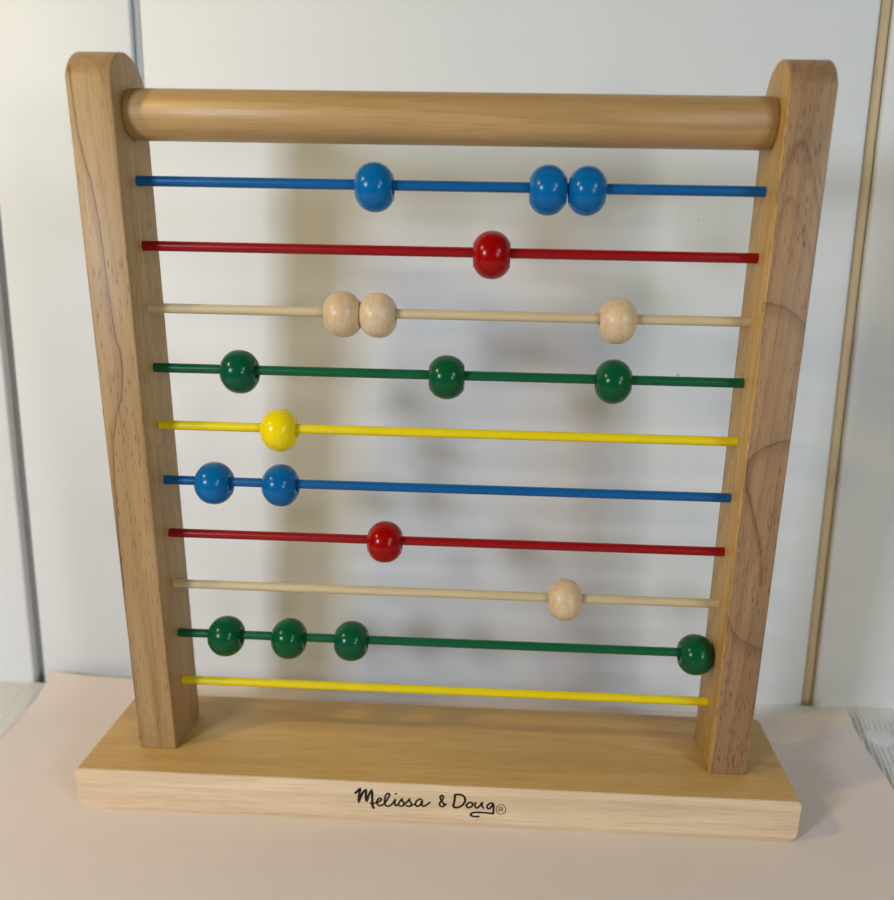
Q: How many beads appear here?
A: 19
